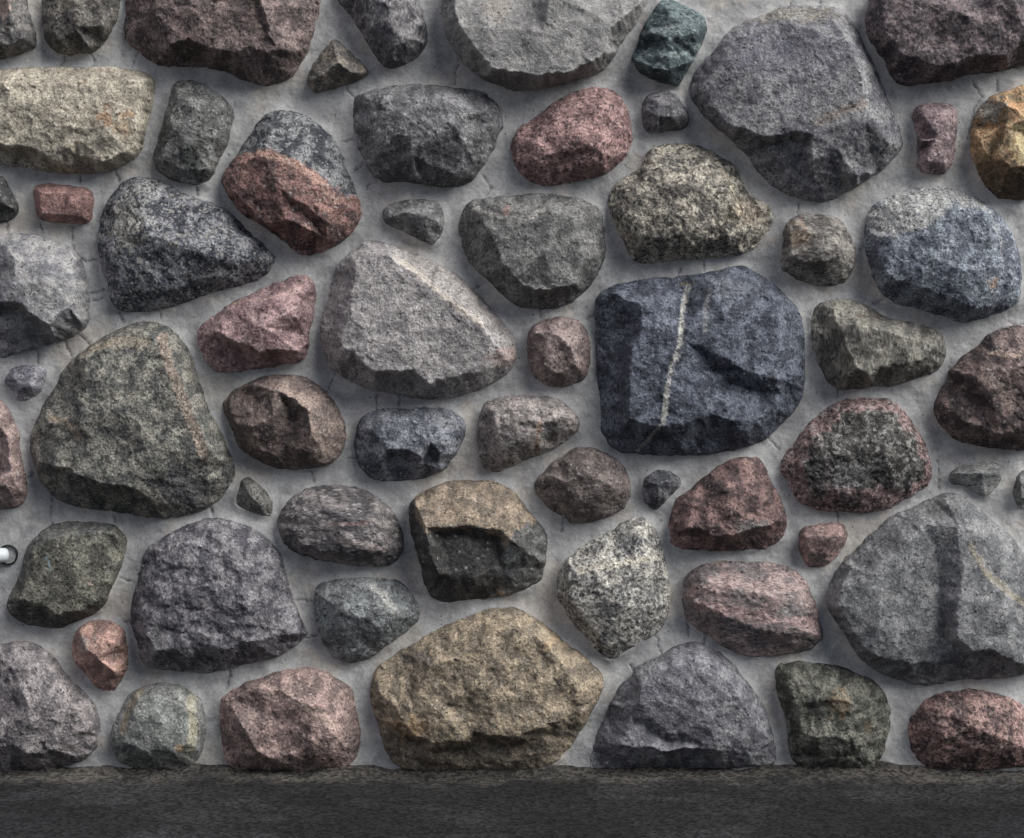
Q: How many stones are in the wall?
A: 62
